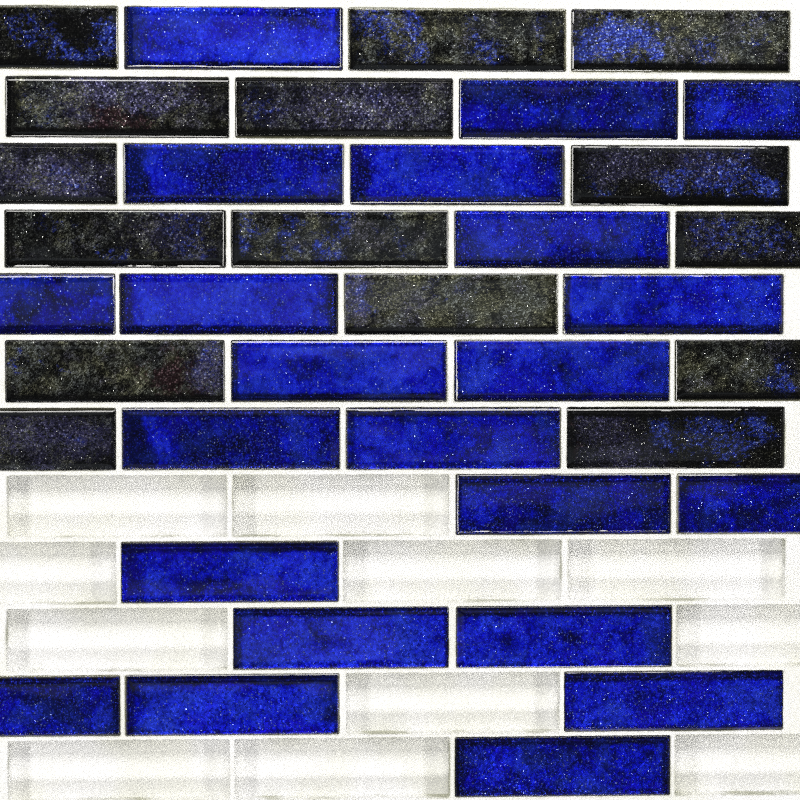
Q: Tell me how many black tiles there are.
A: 15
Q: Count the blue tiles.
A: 22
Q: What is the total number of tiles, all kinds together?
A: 37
